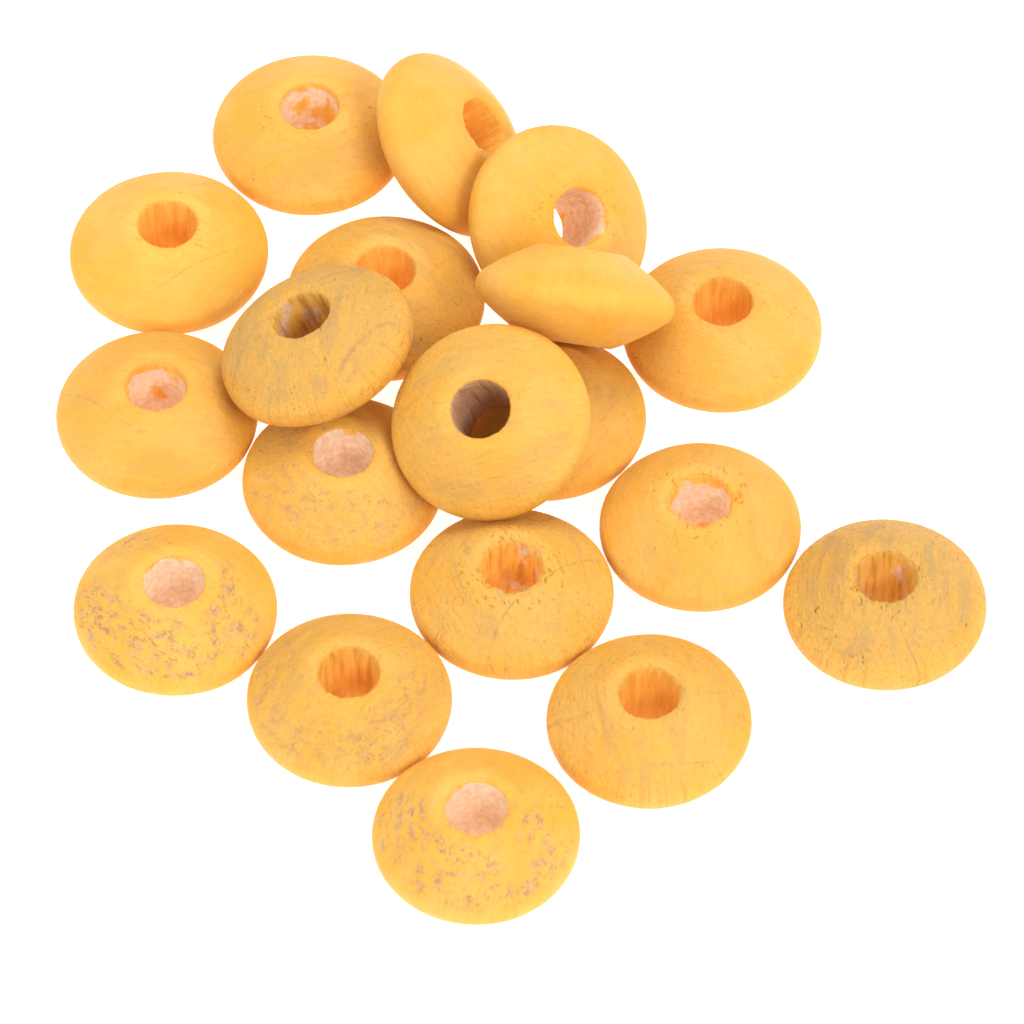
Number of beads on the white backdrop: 19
